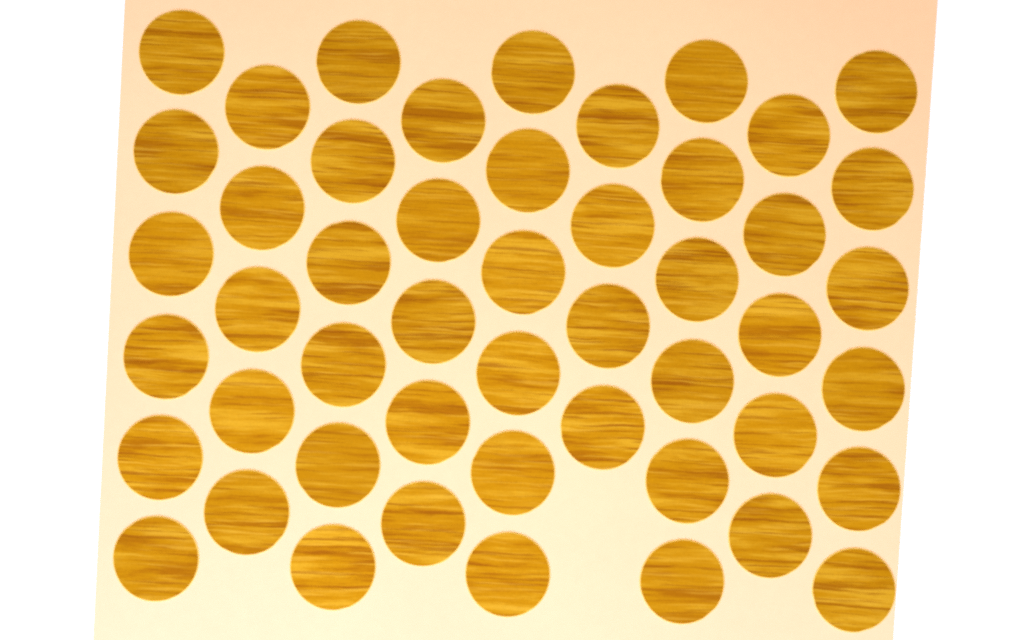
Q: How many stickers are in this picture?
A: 49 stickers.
